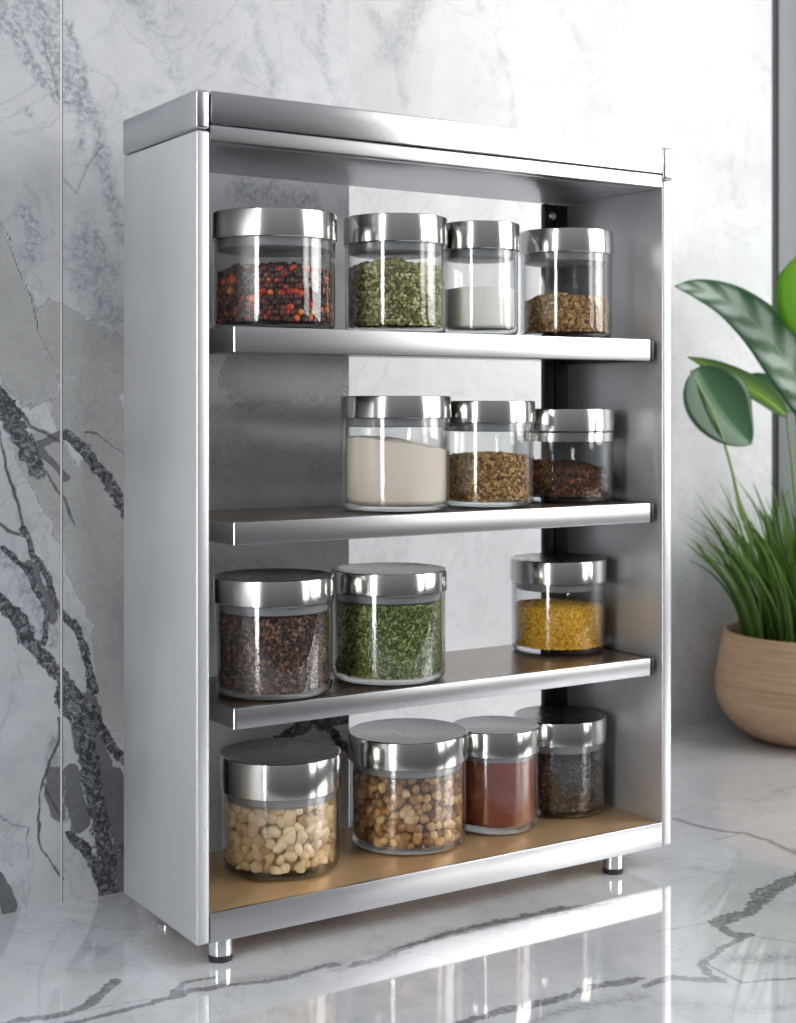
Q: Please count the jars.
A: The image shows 14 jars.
